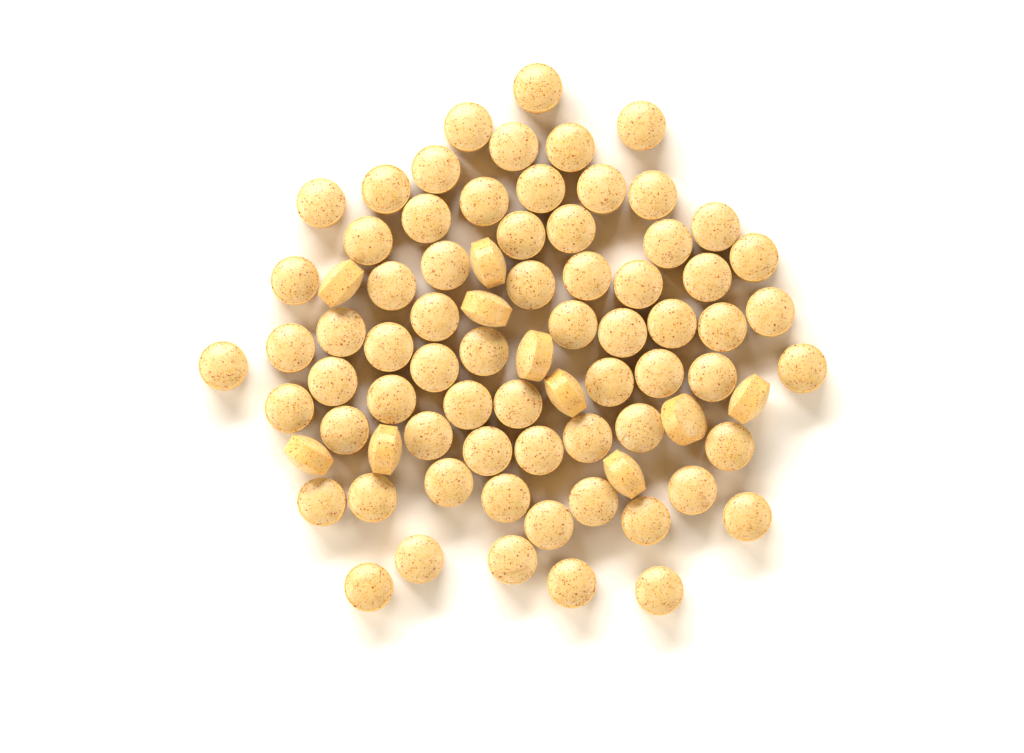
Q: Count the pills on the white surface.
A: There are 78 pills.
